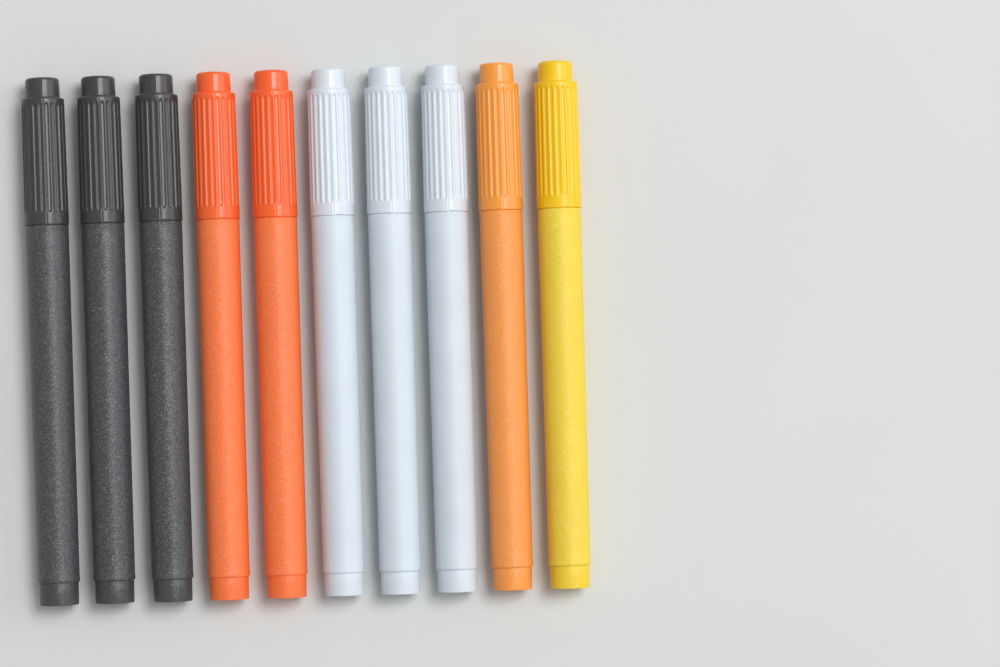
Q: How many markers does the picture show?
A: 10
